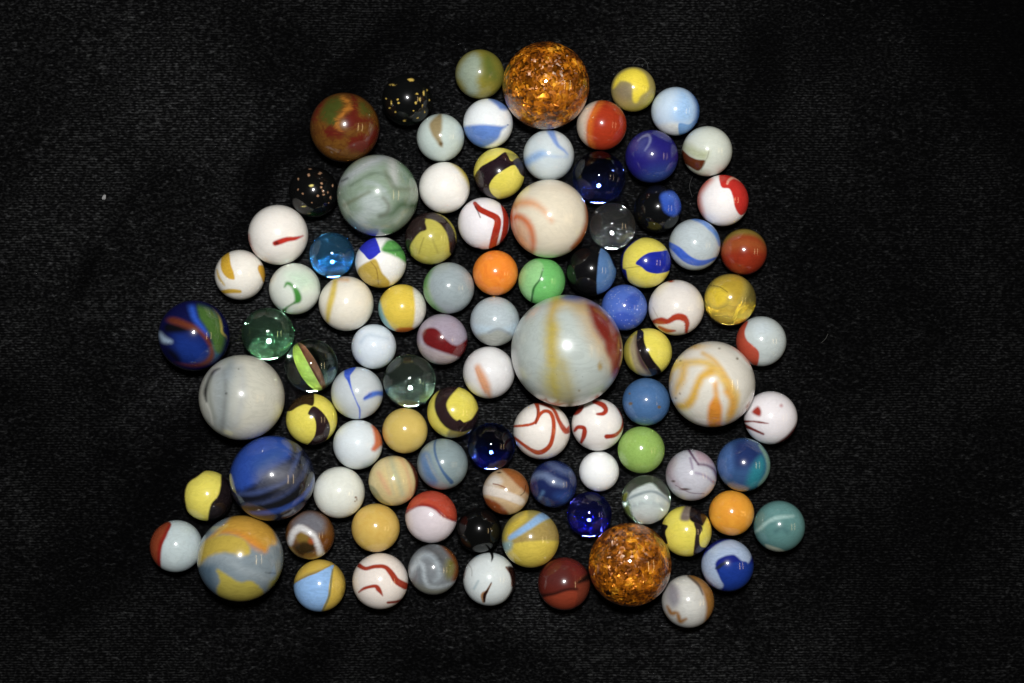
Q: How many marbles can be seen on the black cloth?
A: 94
